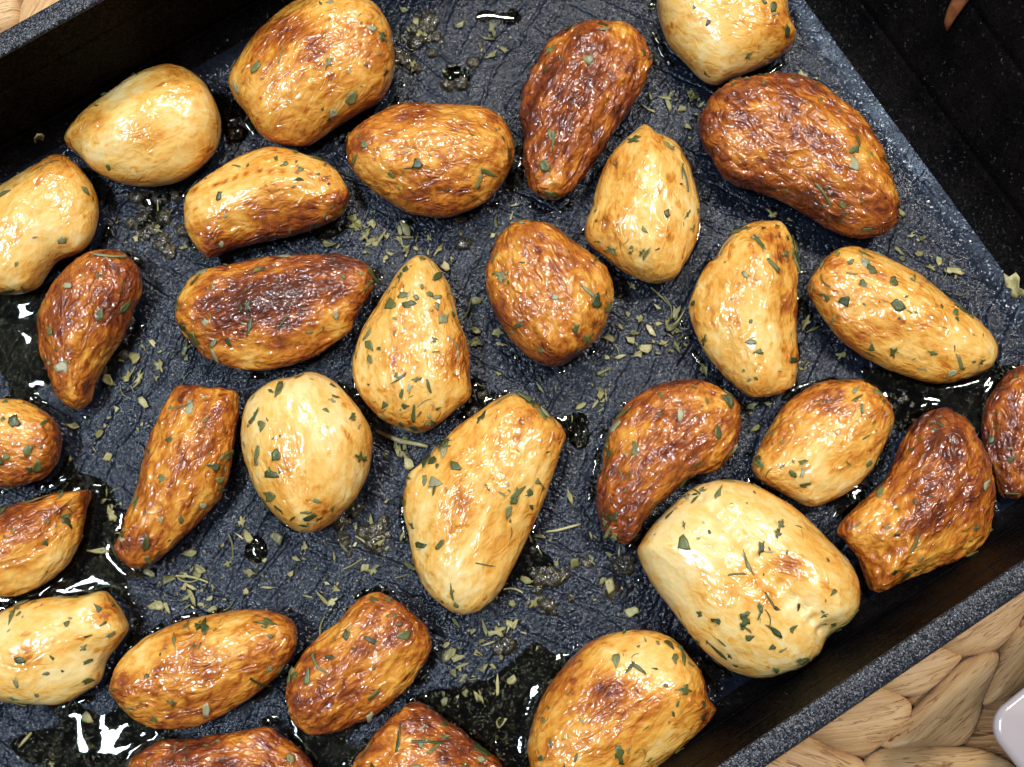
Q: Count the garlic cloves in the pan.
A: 31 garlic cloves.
